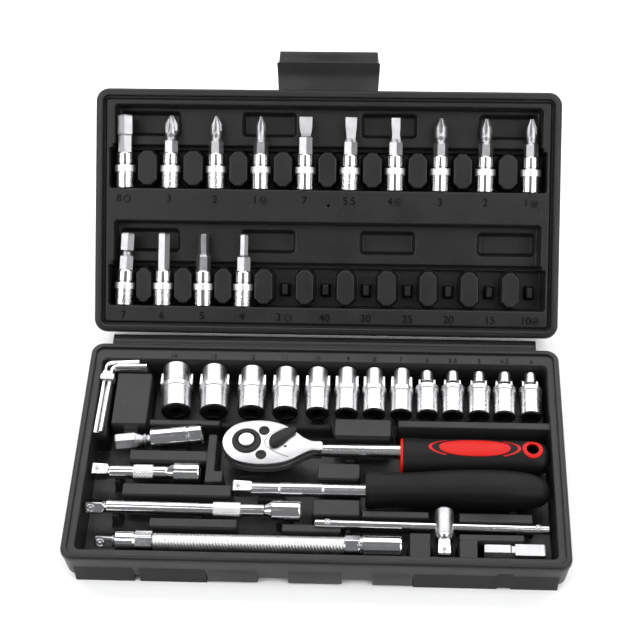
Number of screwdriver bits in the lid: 14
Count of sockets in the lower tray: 13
